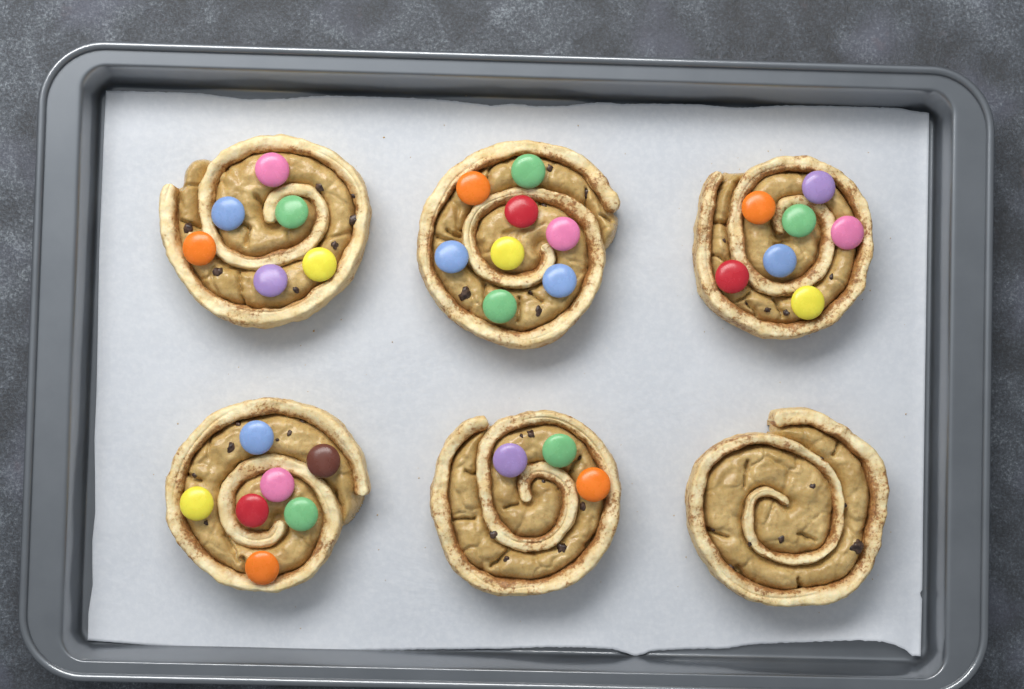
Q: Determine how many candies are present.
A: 31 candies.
